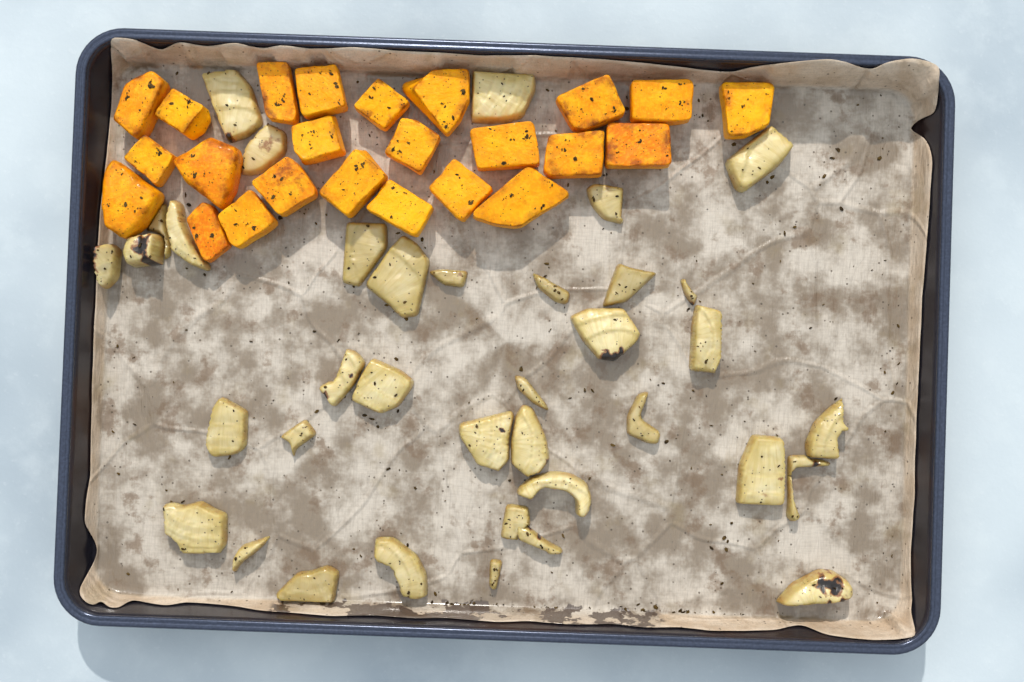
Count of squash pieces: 24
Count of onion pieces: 37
